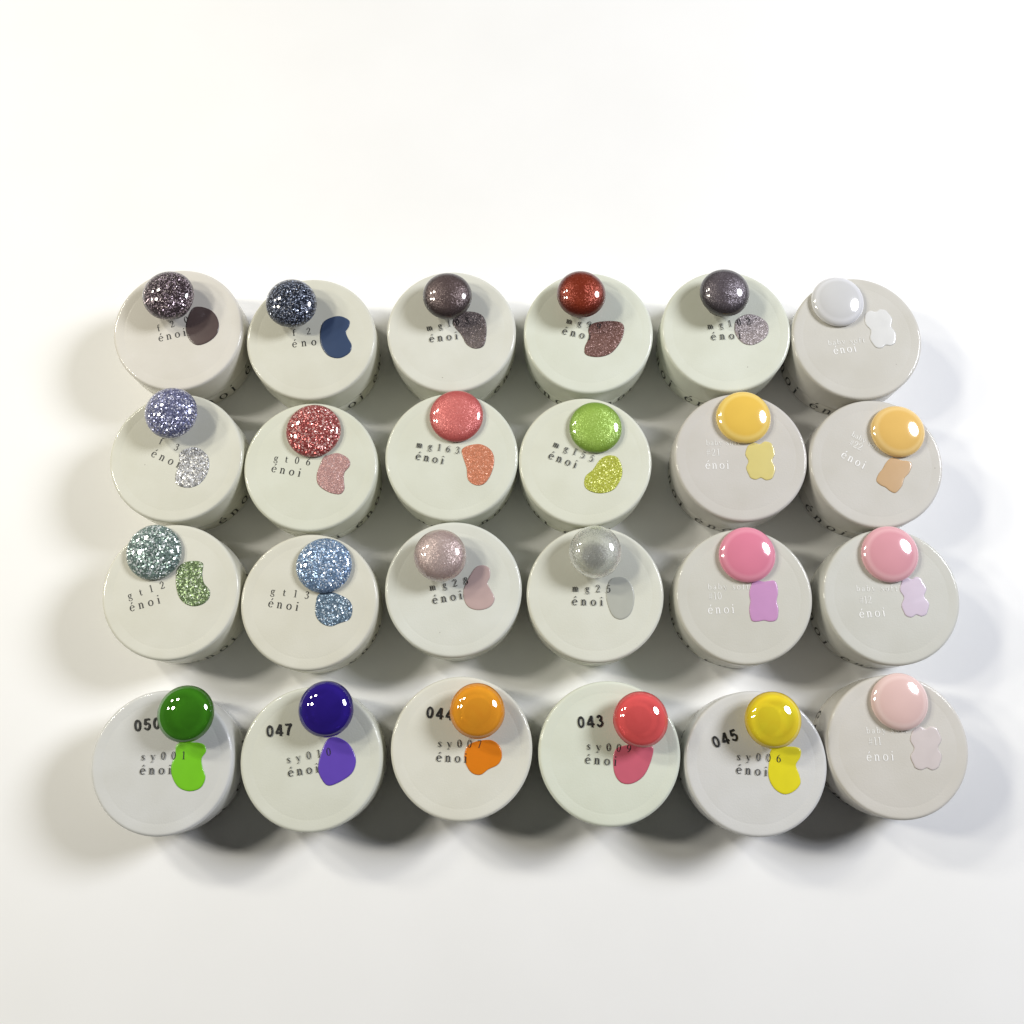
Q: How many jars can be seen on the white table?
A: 24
